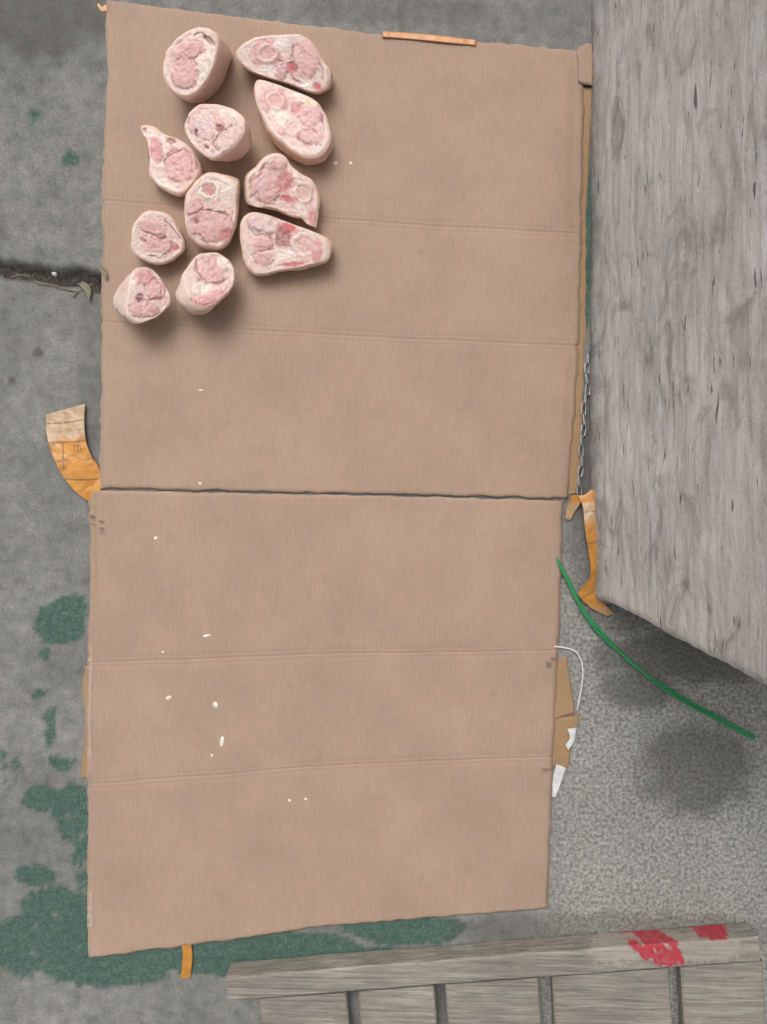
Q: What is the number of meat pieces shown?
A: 11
